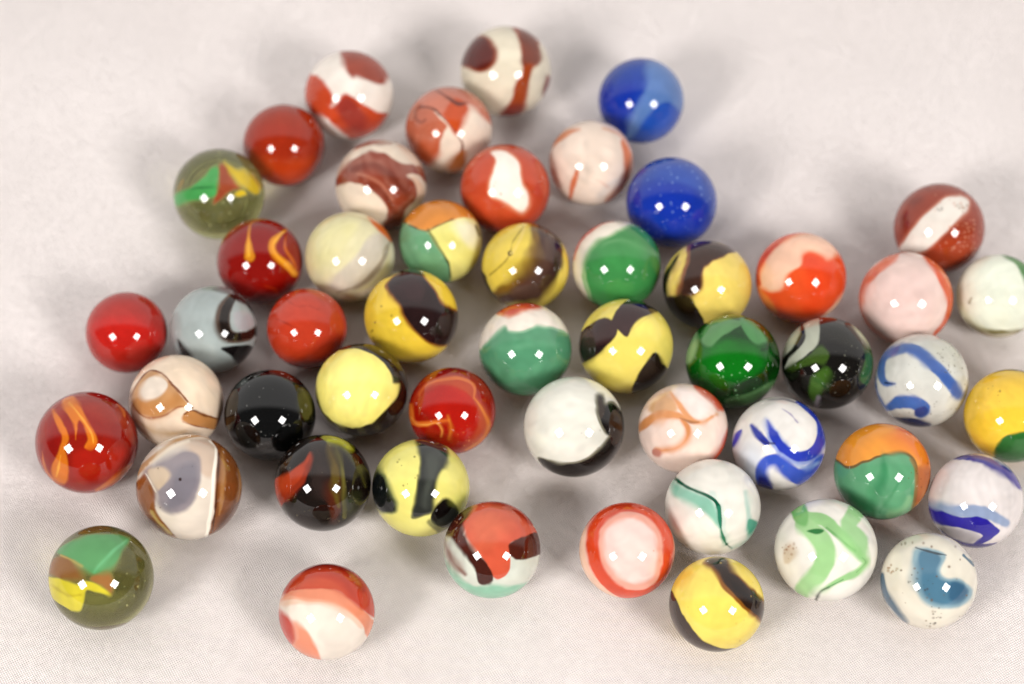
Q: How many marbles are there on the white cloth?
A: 51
